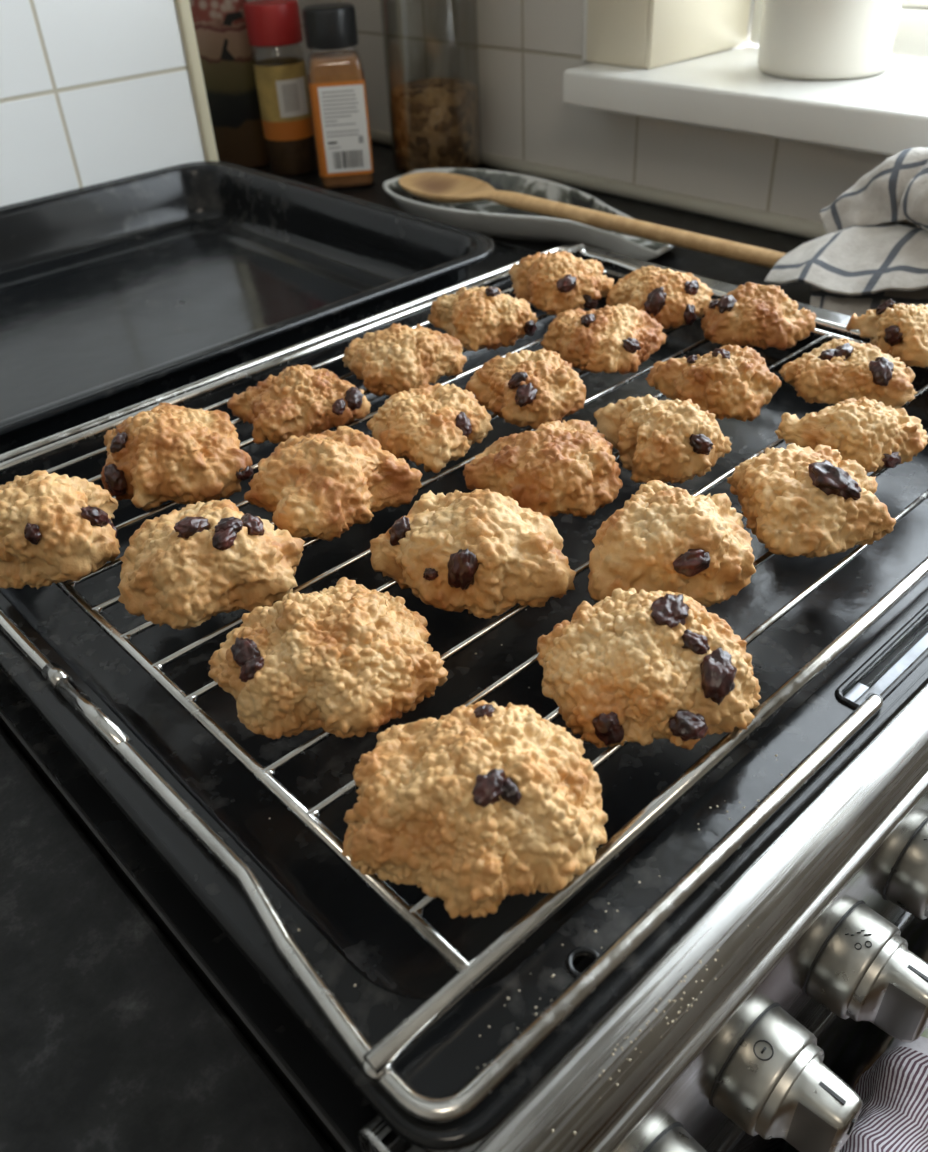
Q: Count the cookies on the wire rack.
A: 25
